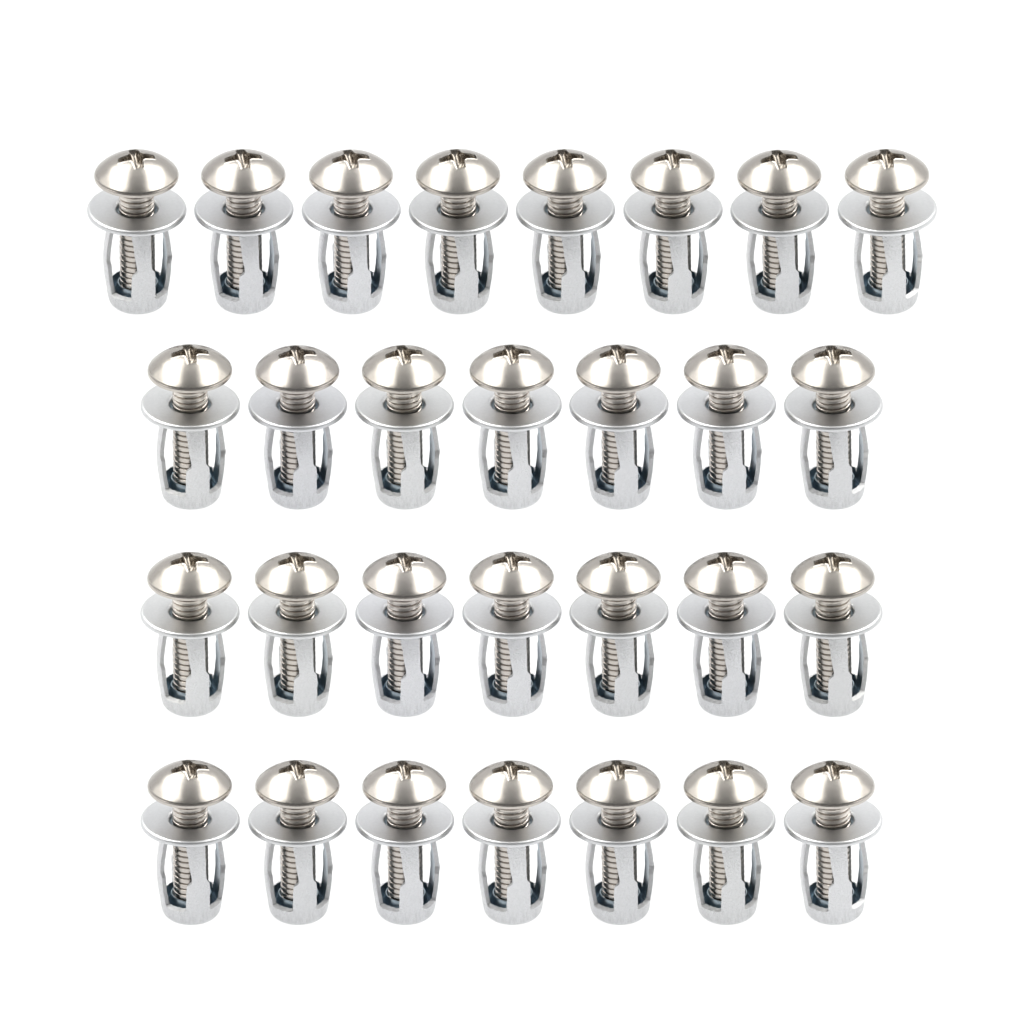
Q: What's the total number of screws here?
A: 29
